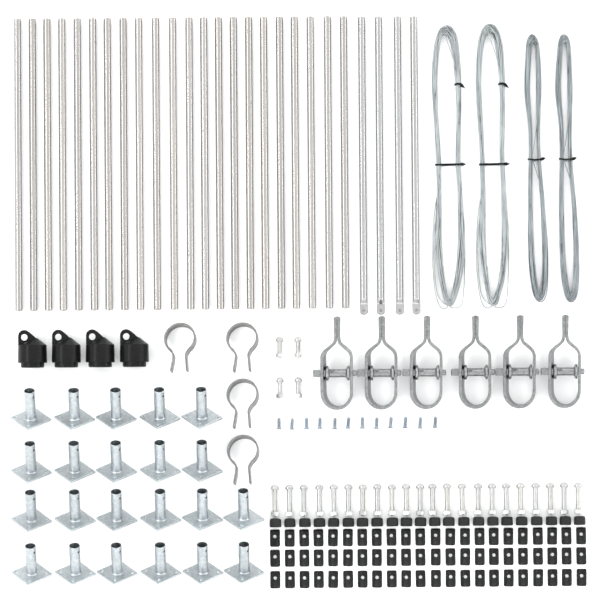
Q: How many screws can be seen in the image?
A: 12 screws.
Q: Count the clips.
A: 66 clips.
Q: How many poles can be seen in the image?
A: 26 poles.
